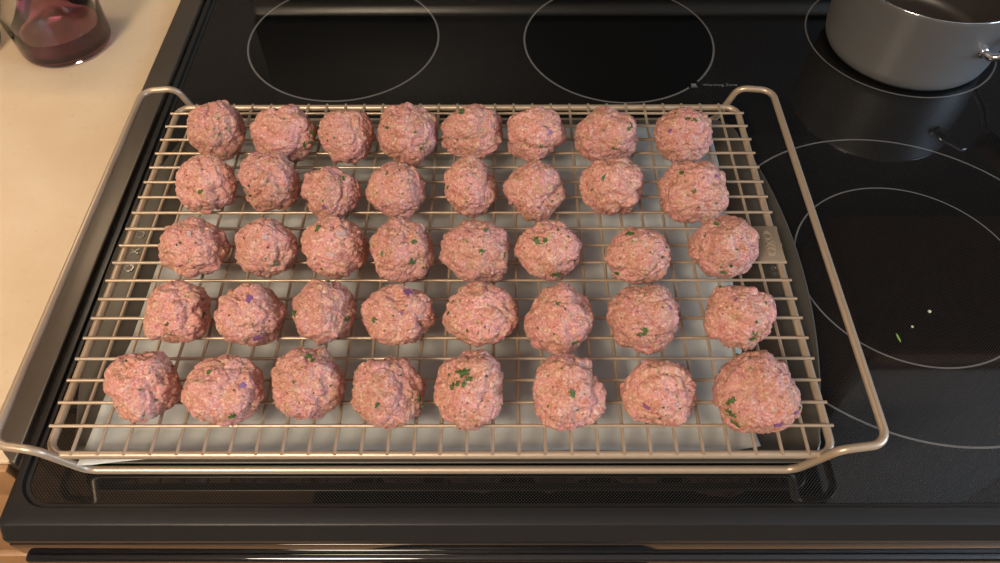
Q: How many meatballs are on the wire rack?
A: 40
